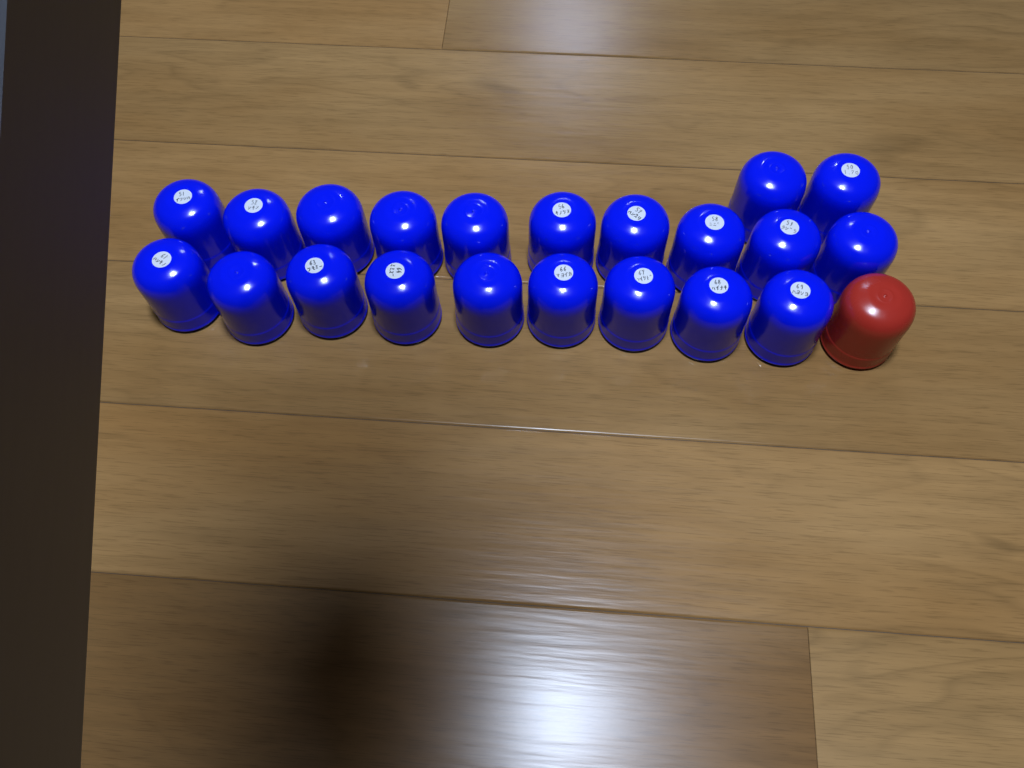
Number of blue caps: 21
